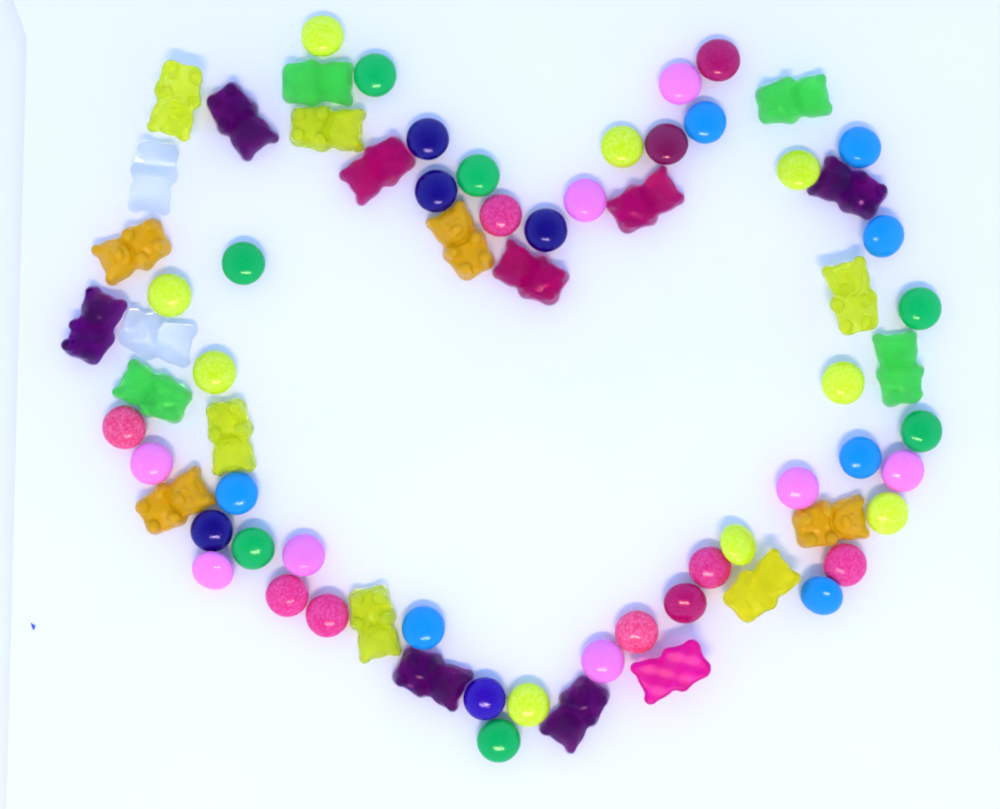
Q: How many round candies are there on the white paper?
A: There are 46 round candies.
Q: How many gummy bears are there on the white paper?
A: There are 25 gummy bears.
